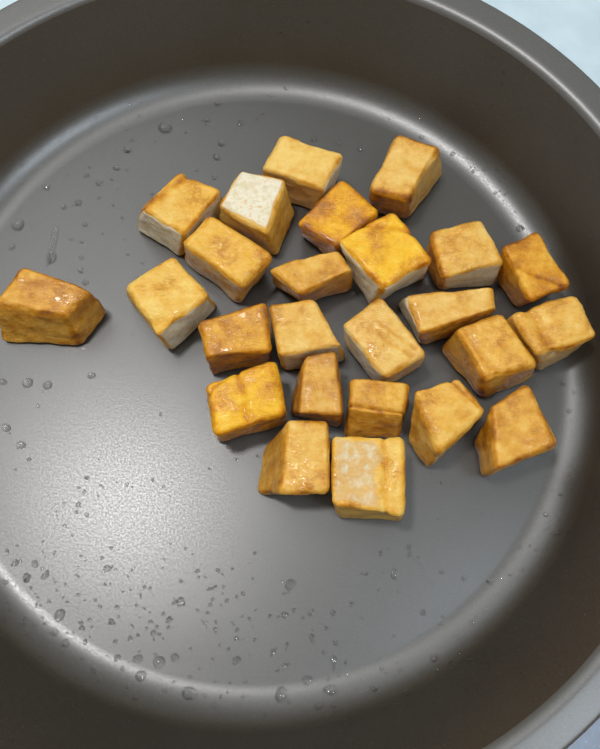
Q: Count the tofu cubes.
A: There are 25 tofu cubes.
